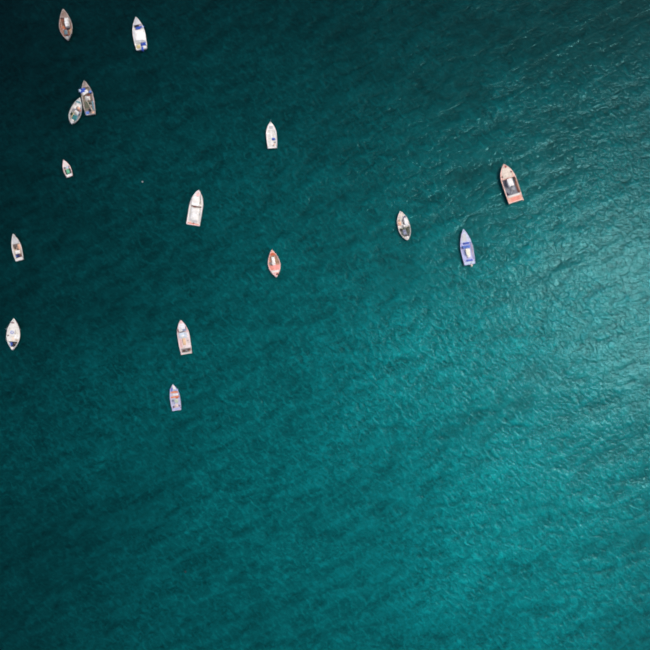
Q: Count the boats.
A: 15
